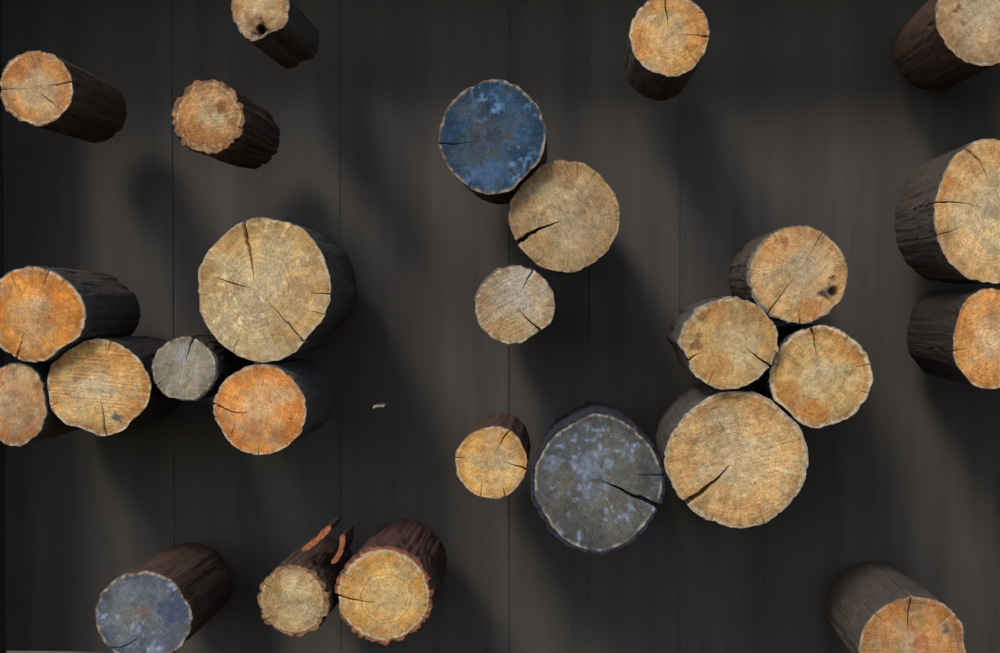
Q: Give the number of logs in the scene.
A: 26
